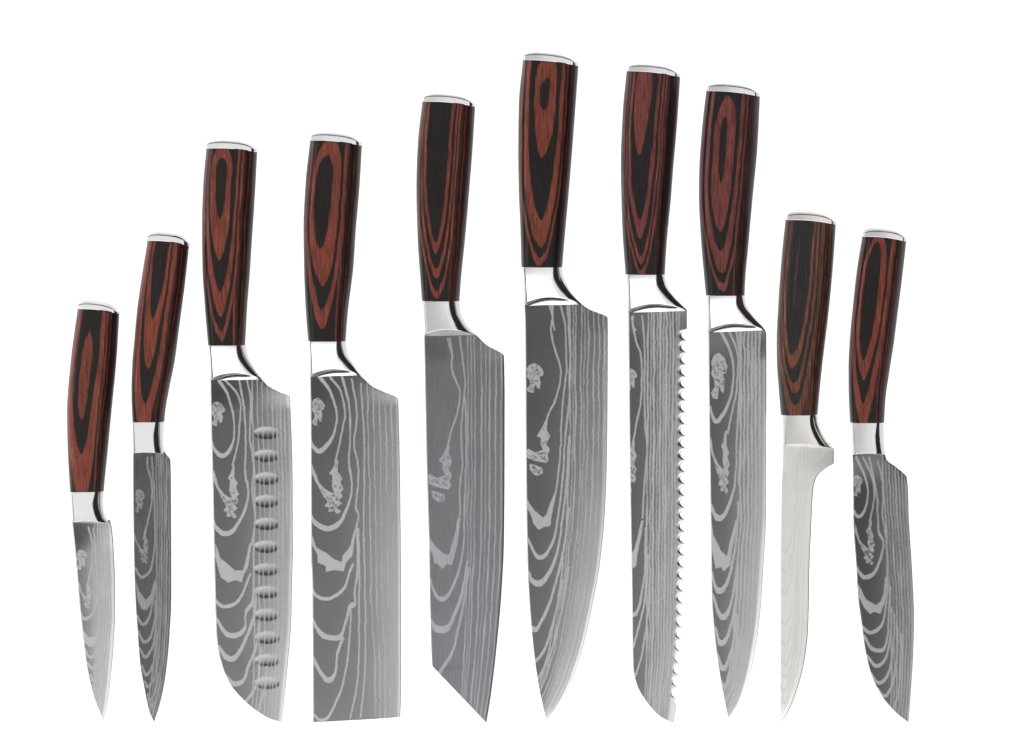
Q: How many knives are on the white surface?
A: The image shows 10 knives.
